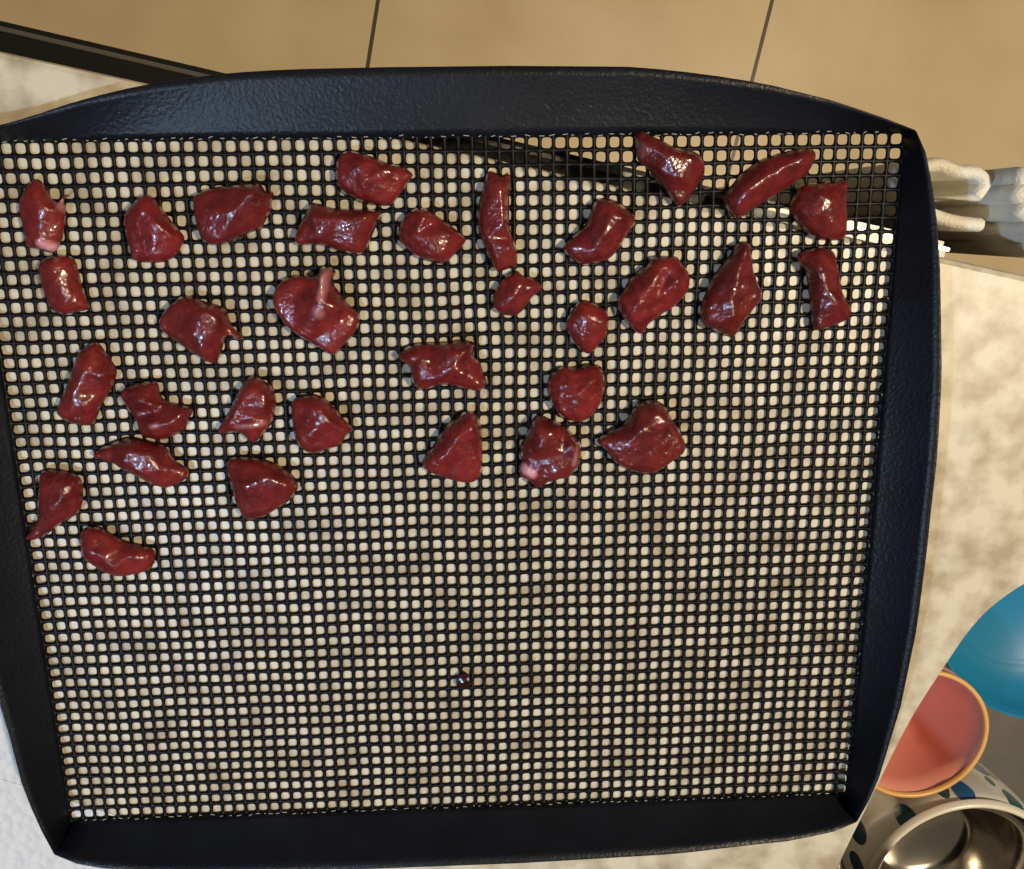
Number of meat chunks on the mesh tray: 32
